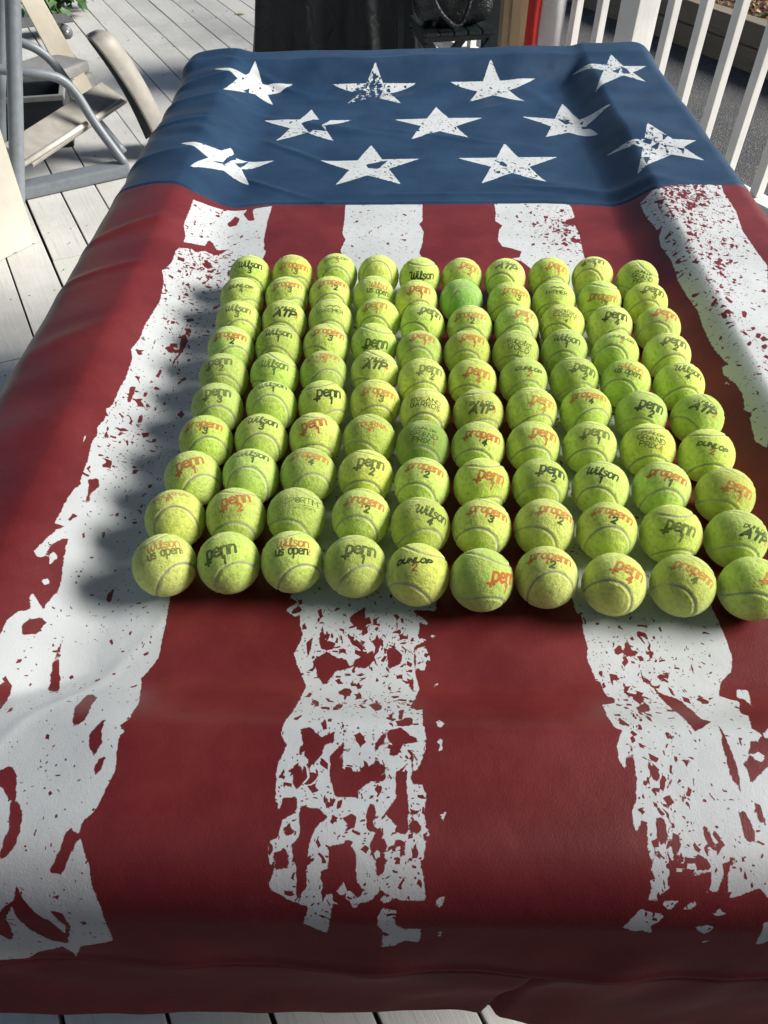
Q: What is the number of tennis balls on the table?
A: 100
